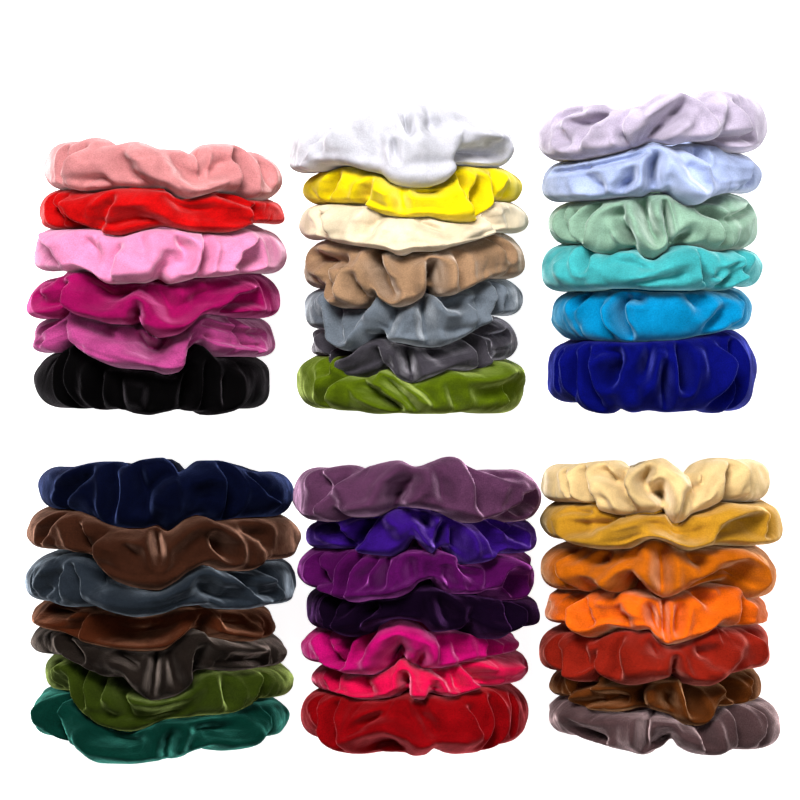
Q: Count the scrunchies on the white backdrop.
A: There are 40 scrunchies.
